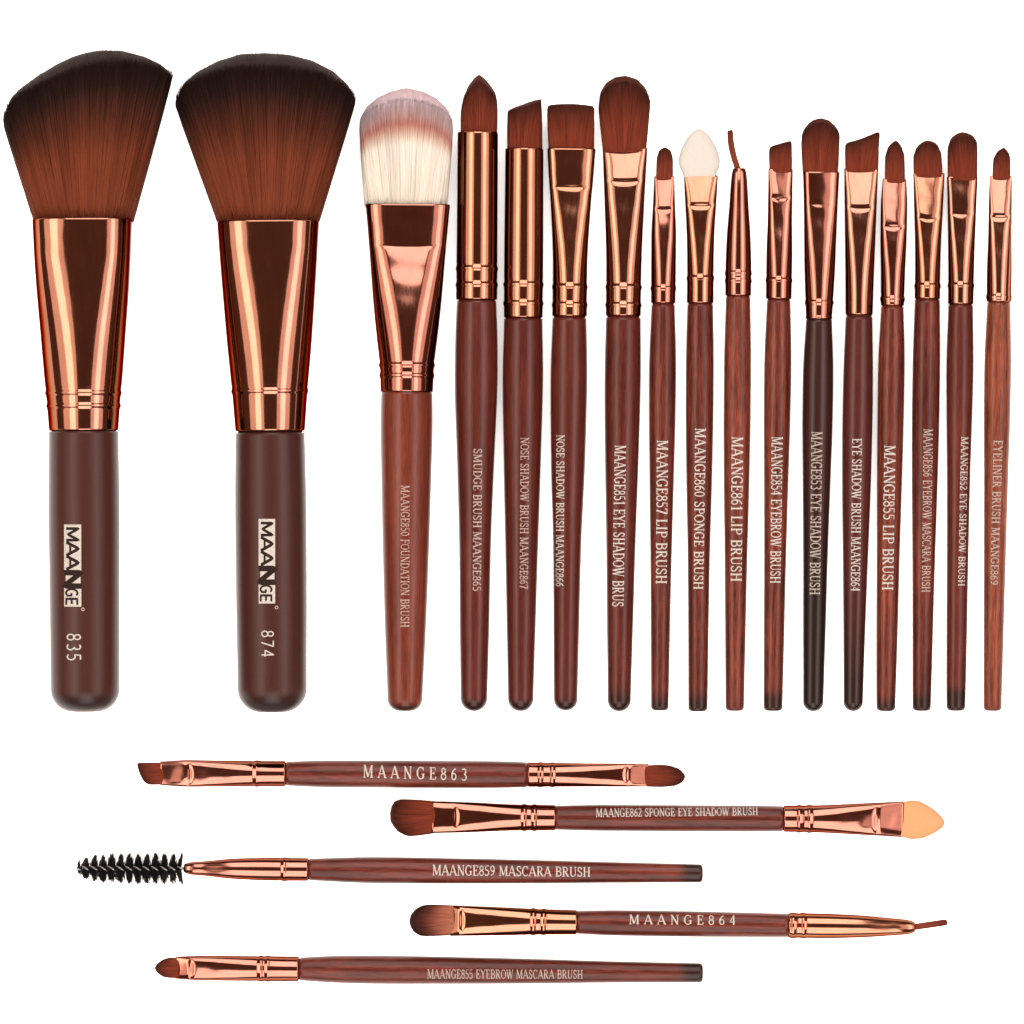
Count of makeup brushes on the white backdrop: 22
